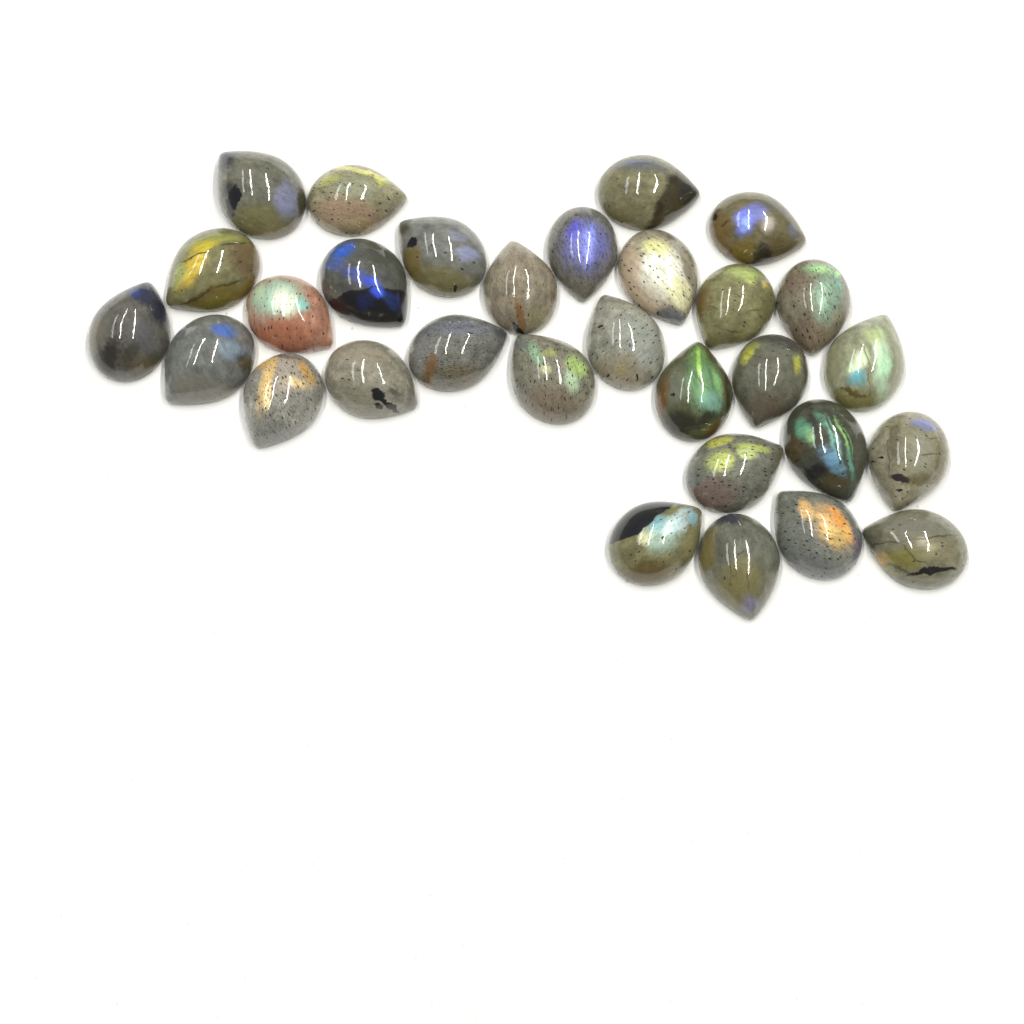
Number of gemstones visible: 30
